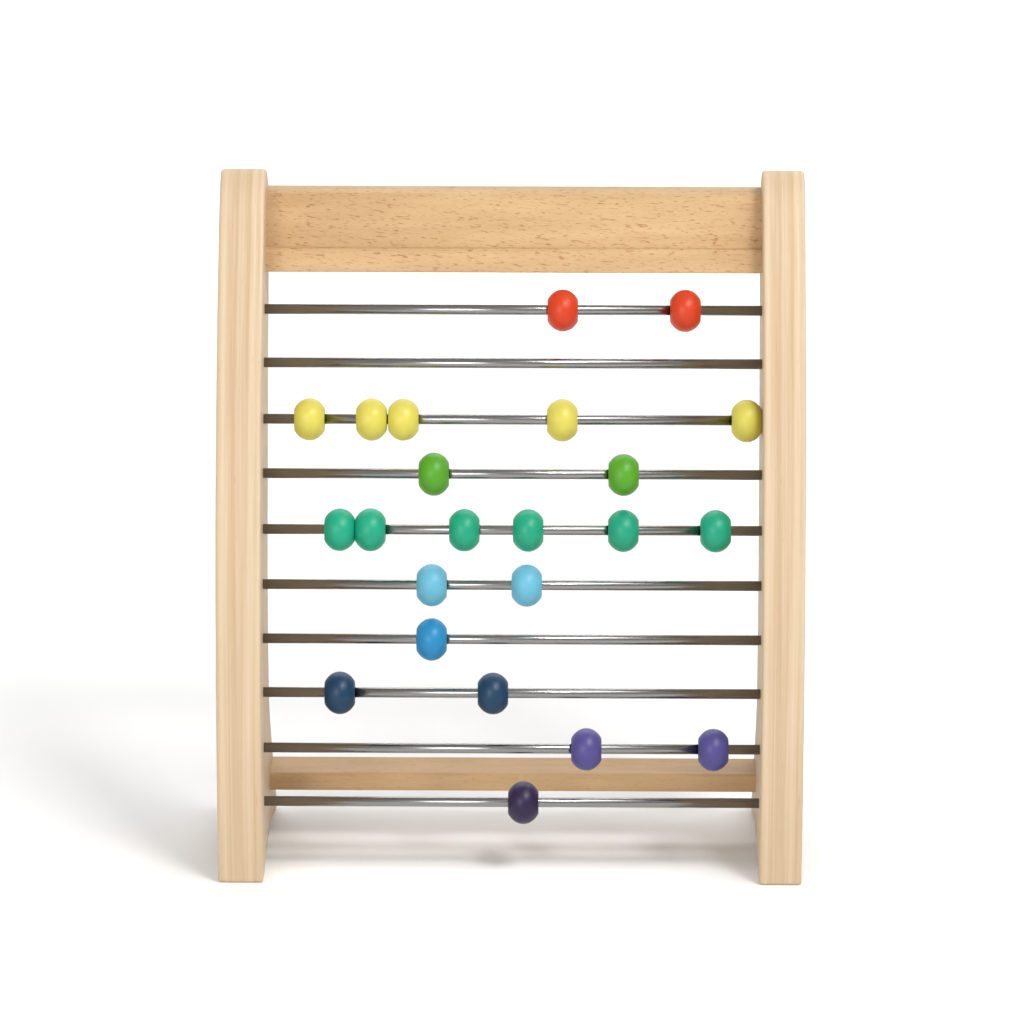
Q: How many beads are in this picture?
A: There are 23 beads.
